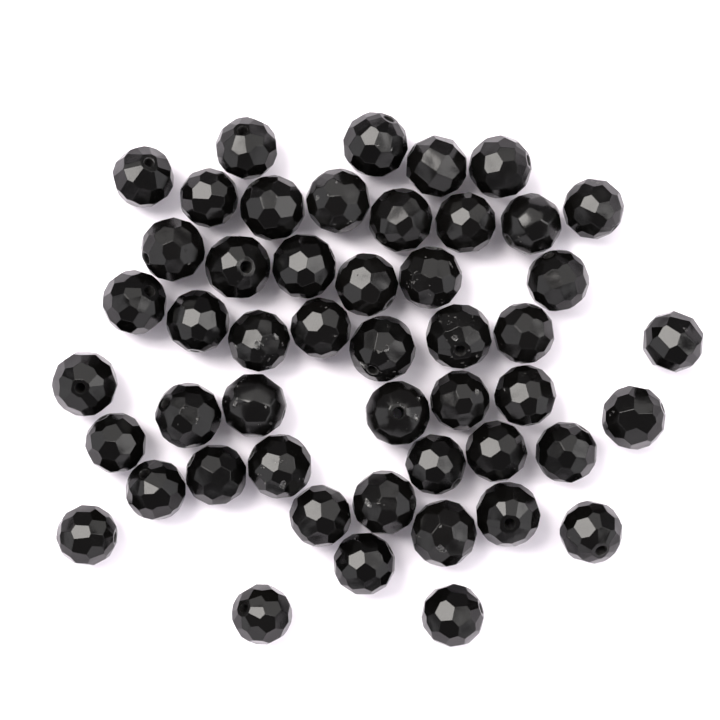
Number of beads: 49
